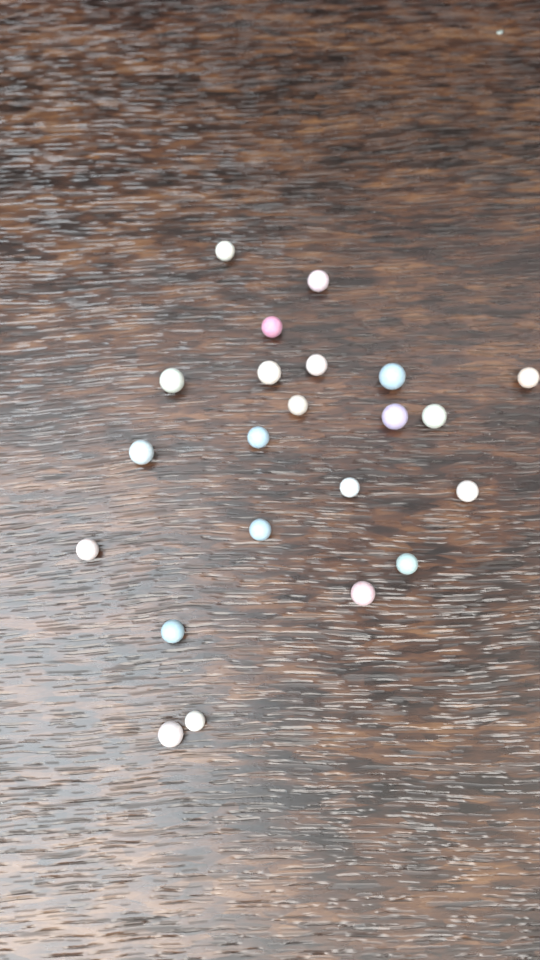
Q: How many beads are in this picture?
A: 22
